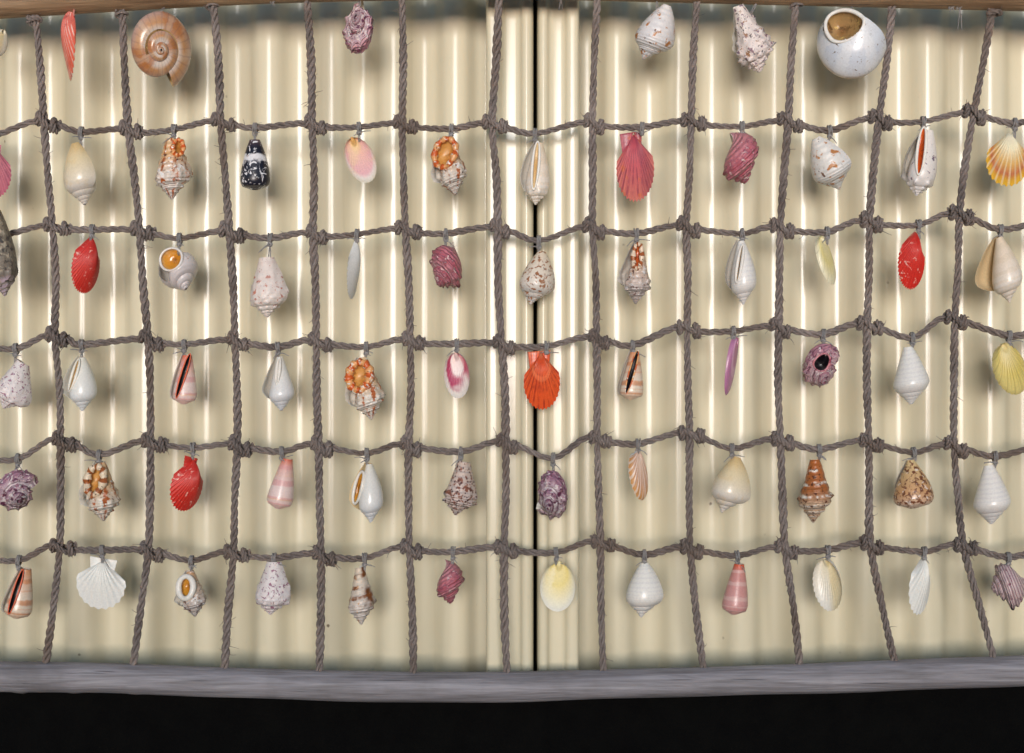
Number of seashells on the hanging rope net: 67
